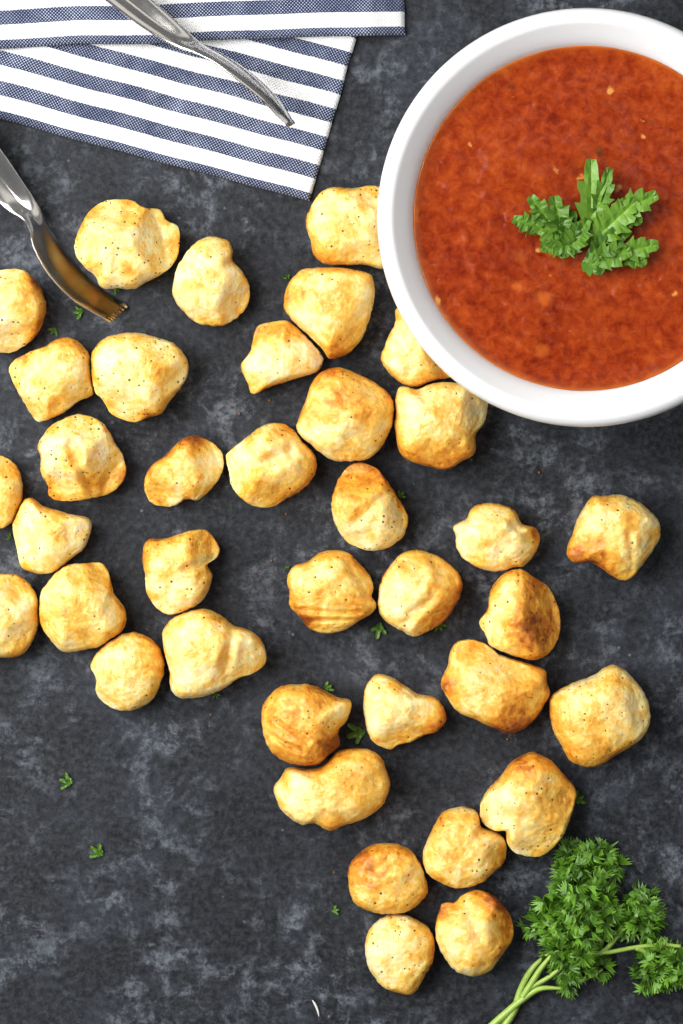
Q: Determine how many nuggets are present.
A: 37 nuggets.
